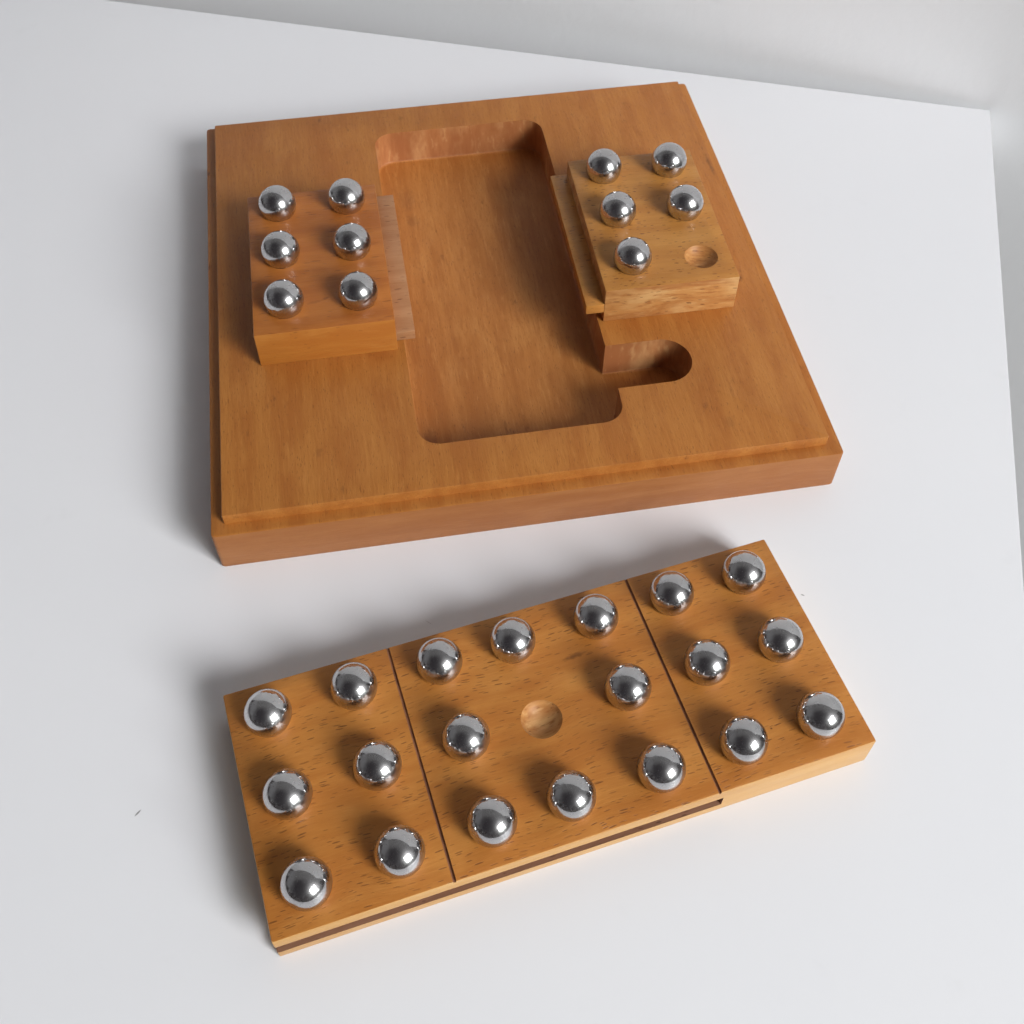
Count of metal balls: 31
